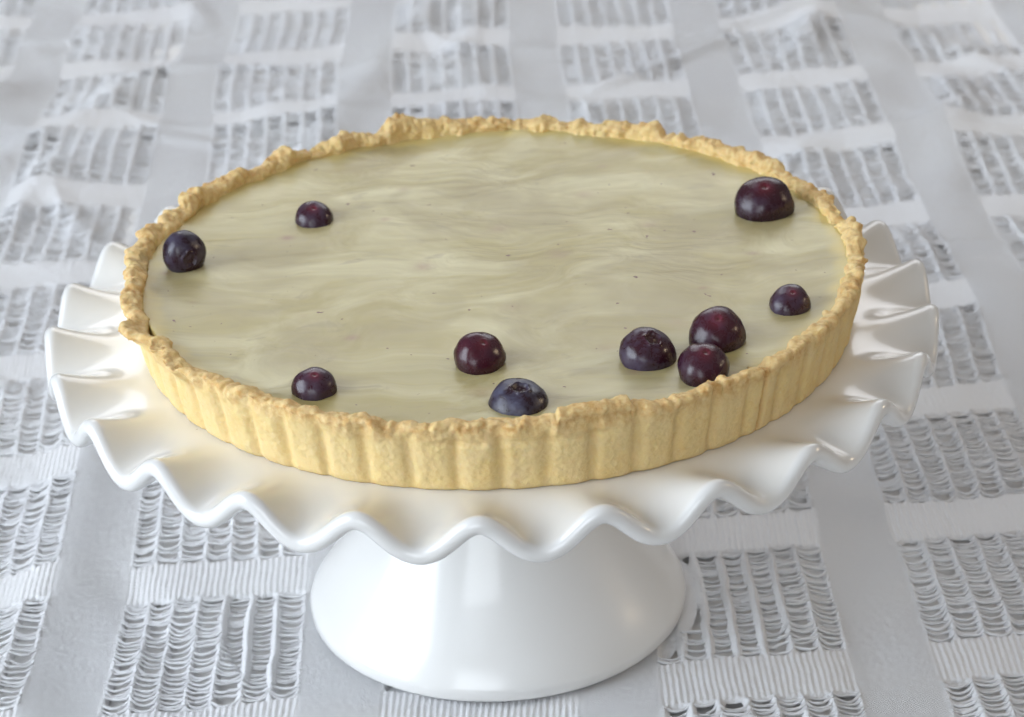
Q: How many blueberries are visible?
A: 10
